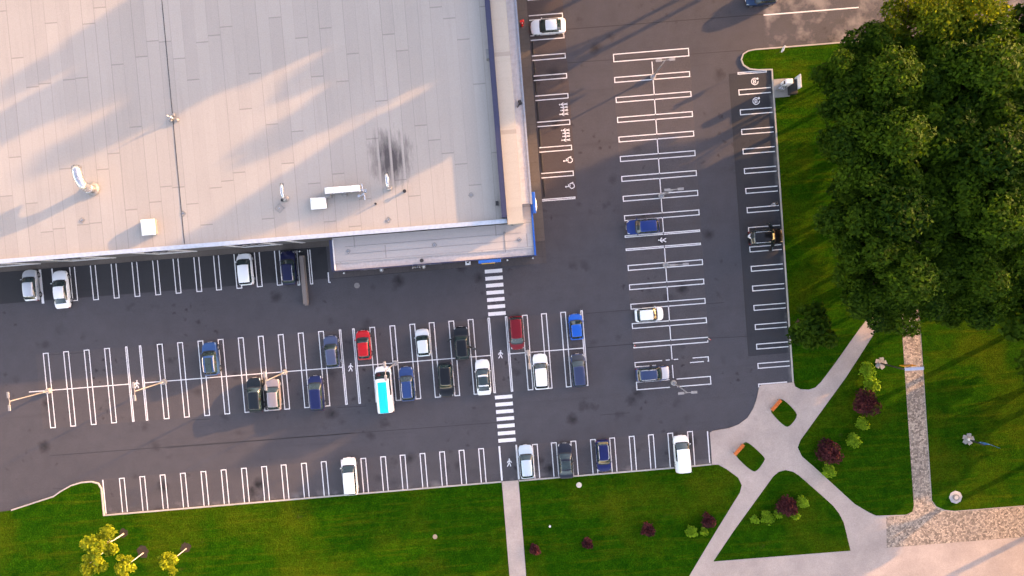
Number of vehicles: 31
